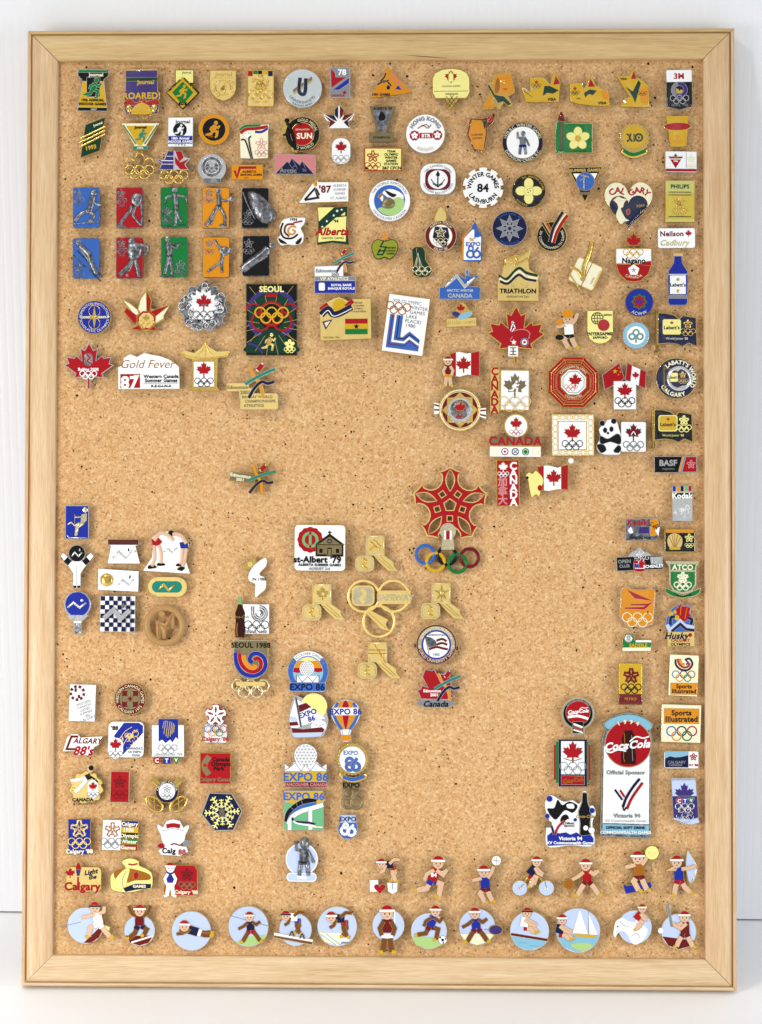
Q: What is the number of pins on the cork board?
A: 184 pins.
